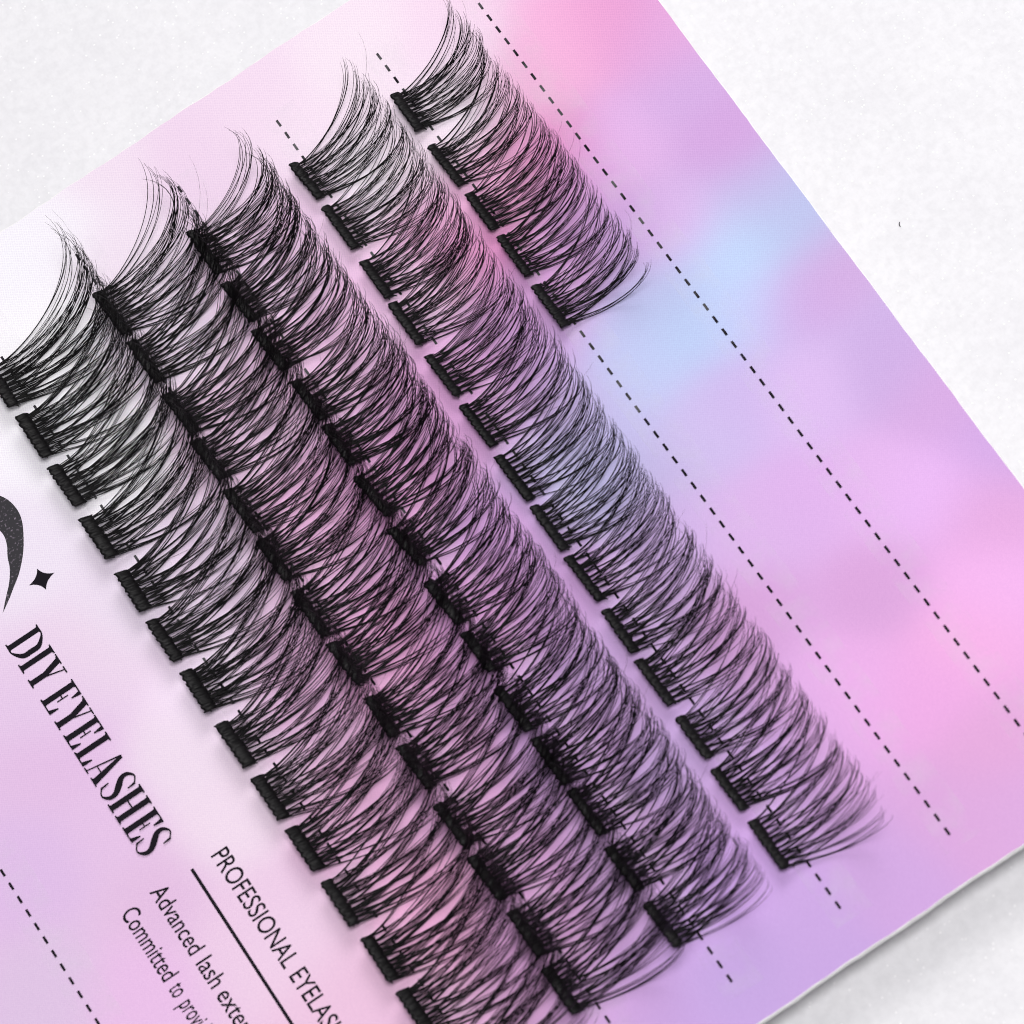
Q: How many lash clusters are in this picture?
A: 61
